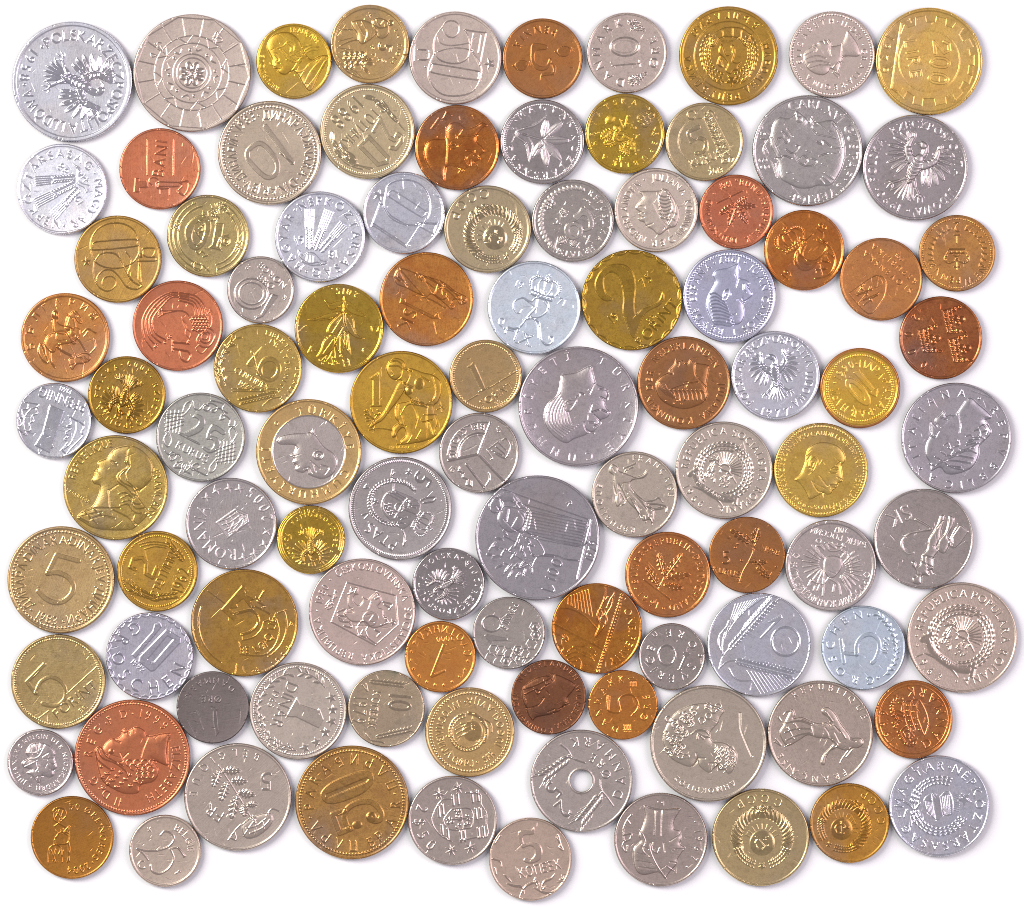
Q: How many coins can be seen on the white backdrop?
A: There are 101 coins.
